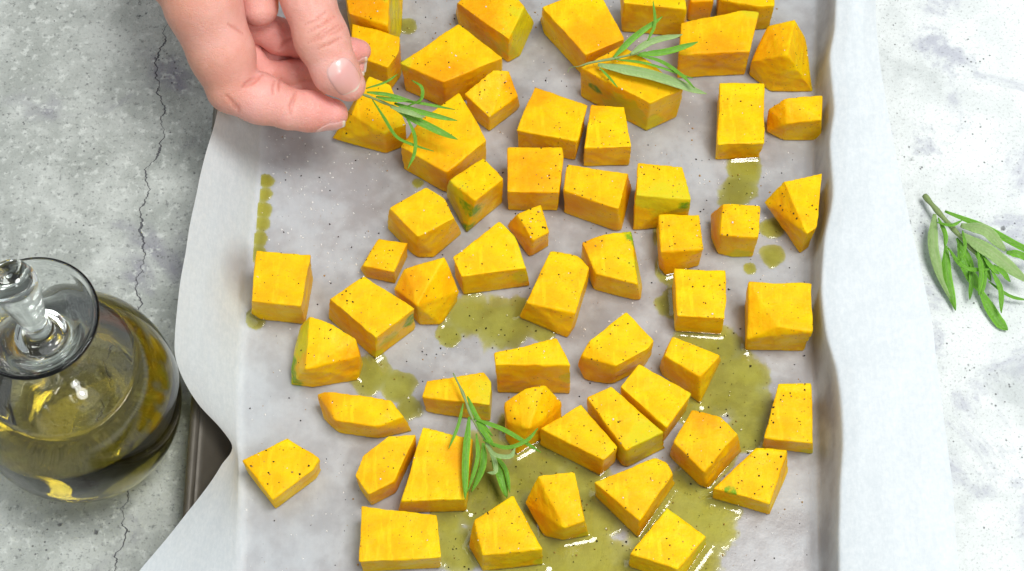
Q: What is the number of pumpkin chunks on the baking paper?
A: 57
